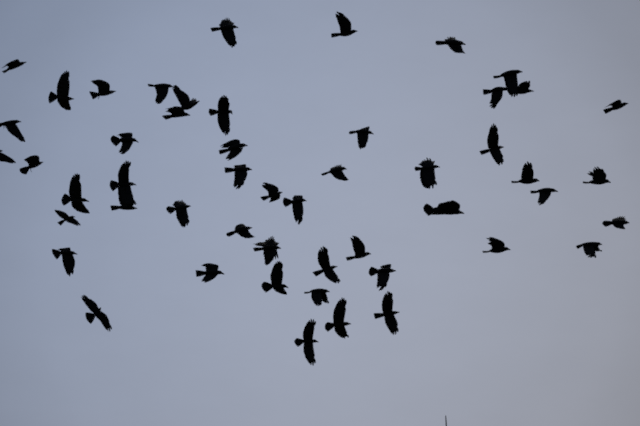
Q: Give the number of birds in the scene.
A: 51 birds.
